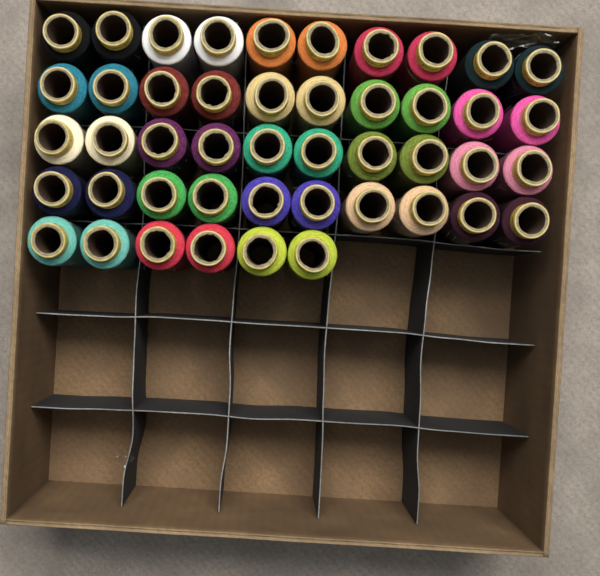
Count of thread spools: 46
